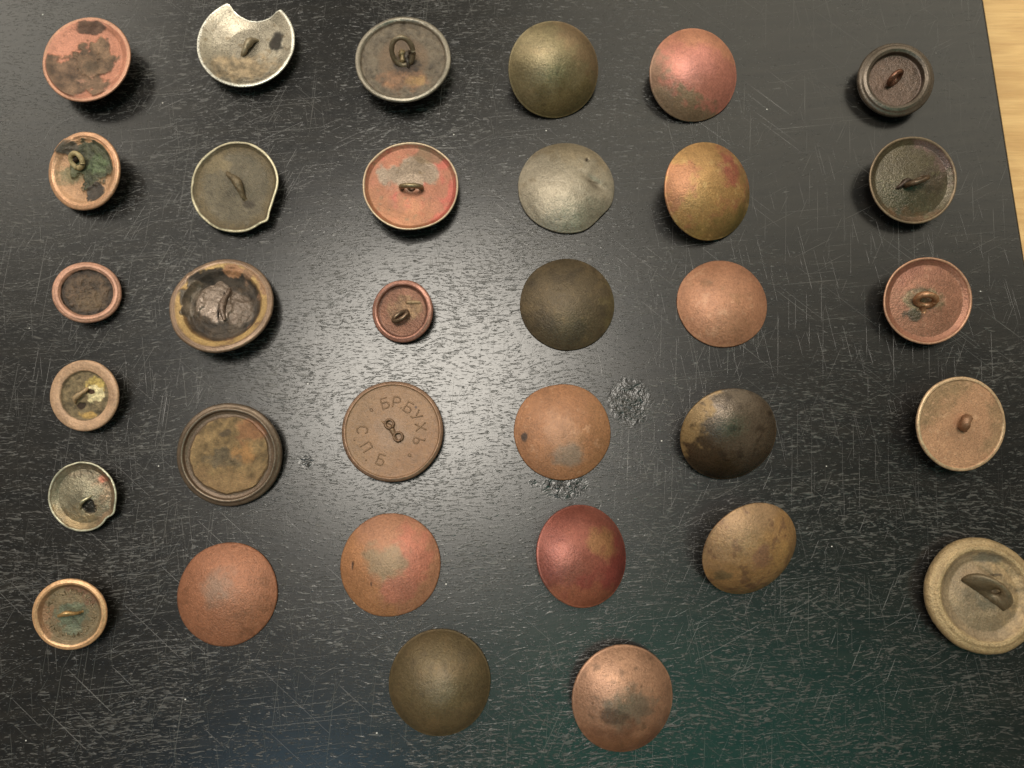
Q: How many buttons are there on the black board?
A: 33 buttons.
